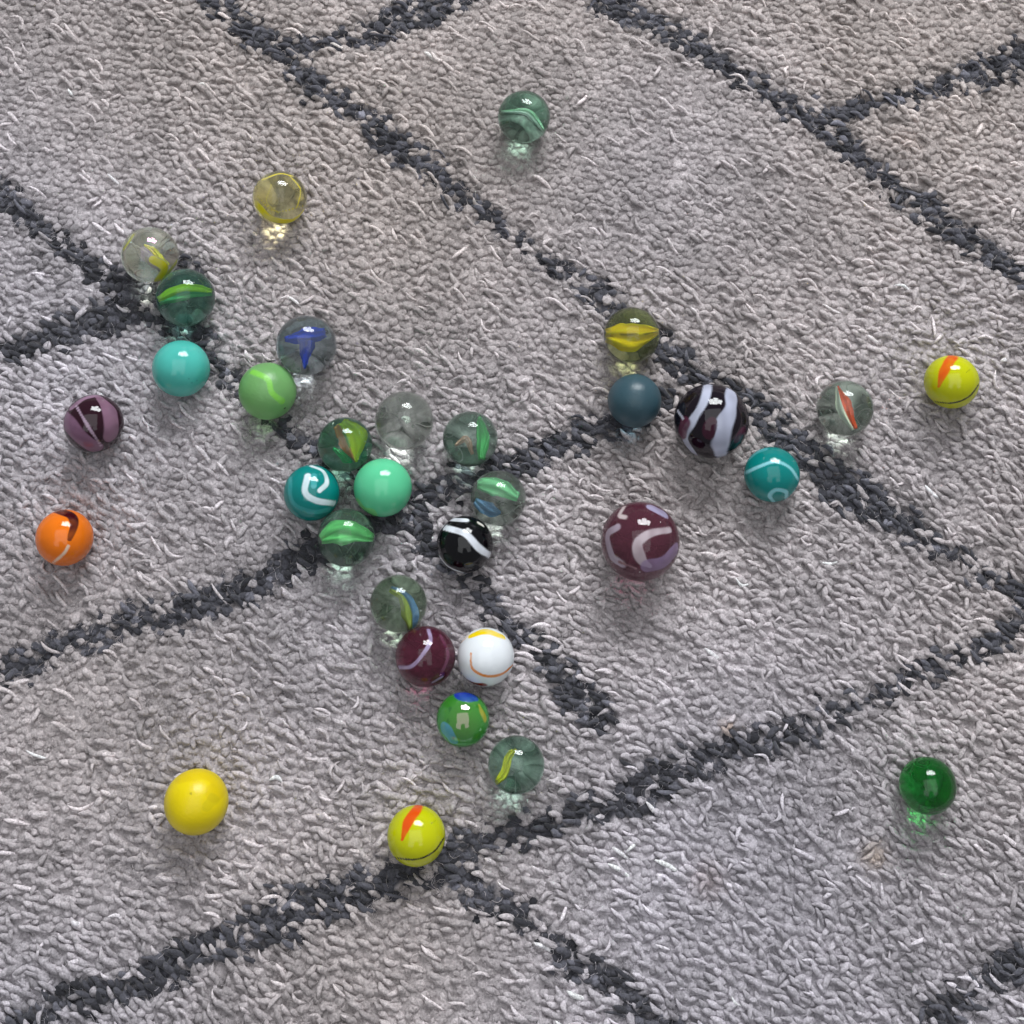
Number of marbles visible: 32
